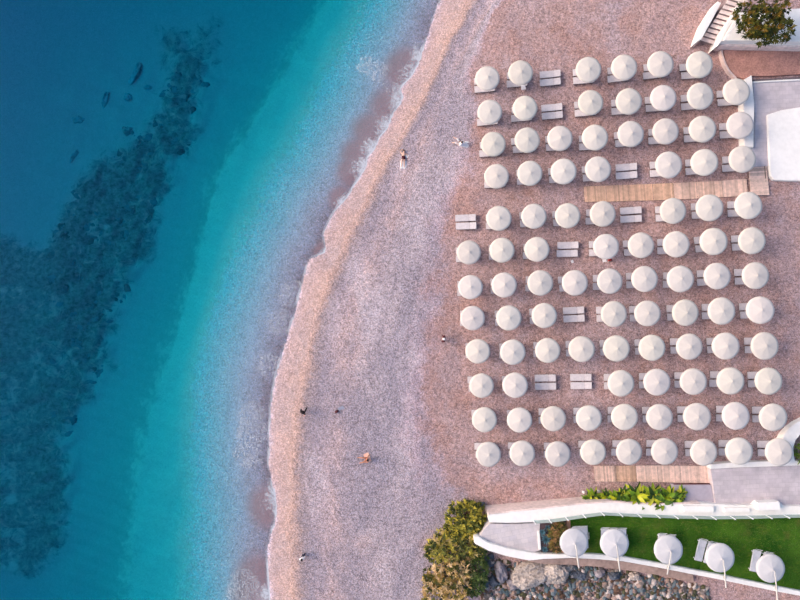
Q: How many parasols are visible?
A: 99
